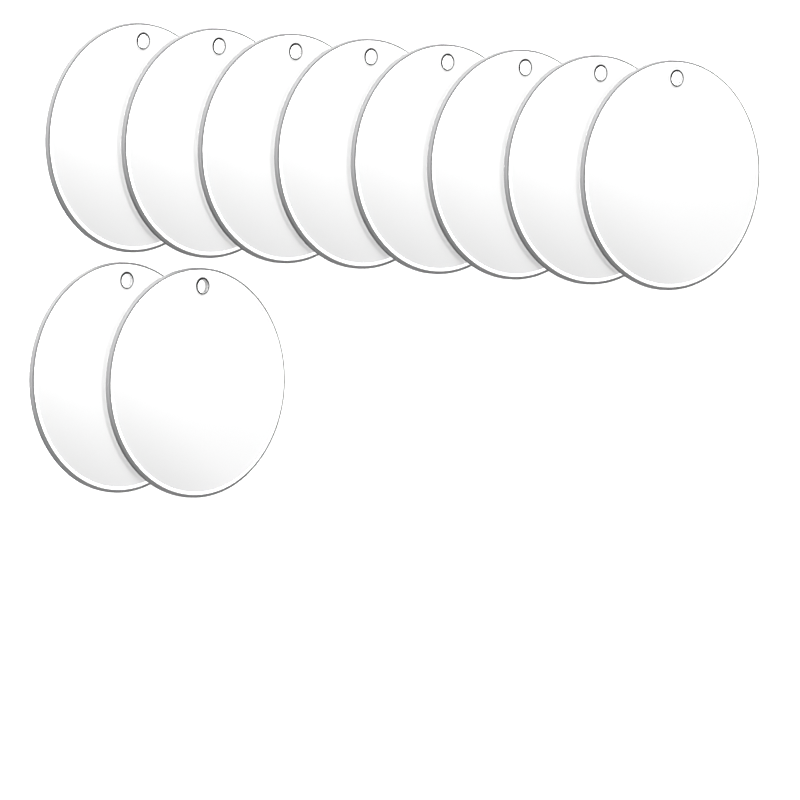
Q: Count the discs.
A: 10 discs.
